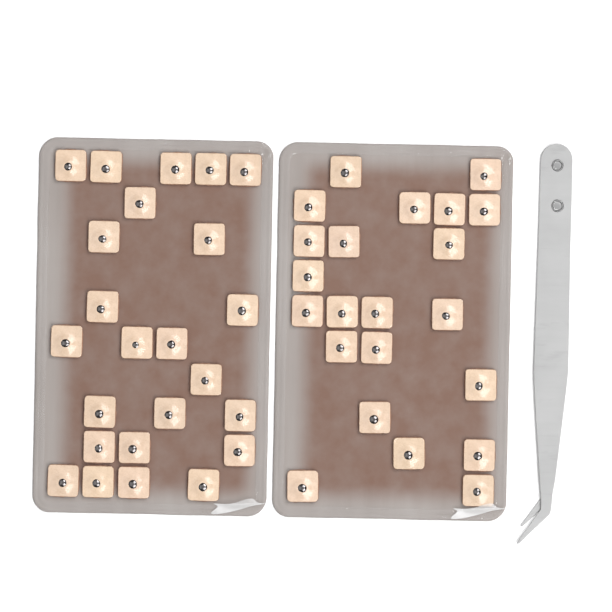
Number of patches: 46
